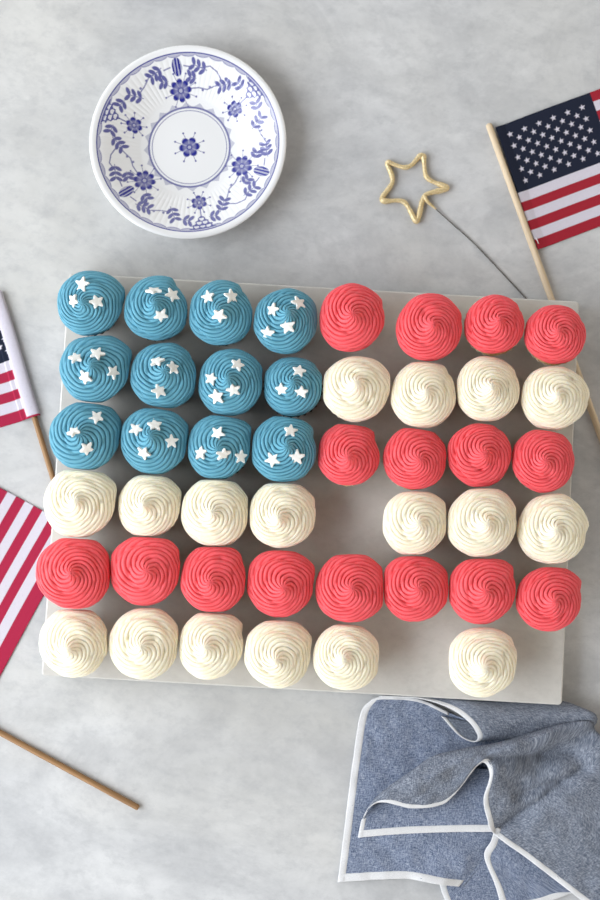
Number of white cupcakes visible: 17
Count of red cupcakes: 16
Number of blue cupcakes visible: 12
